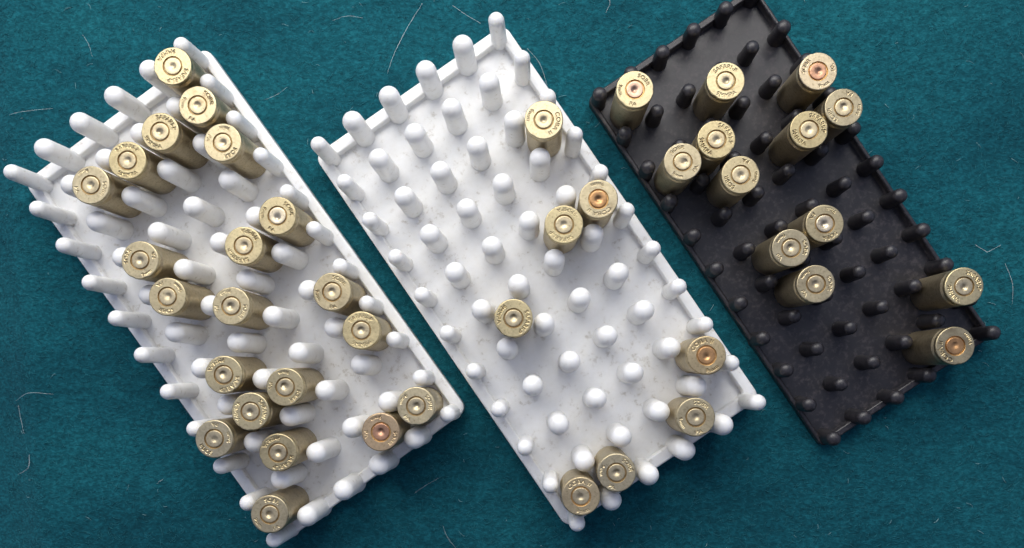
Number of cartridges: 42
